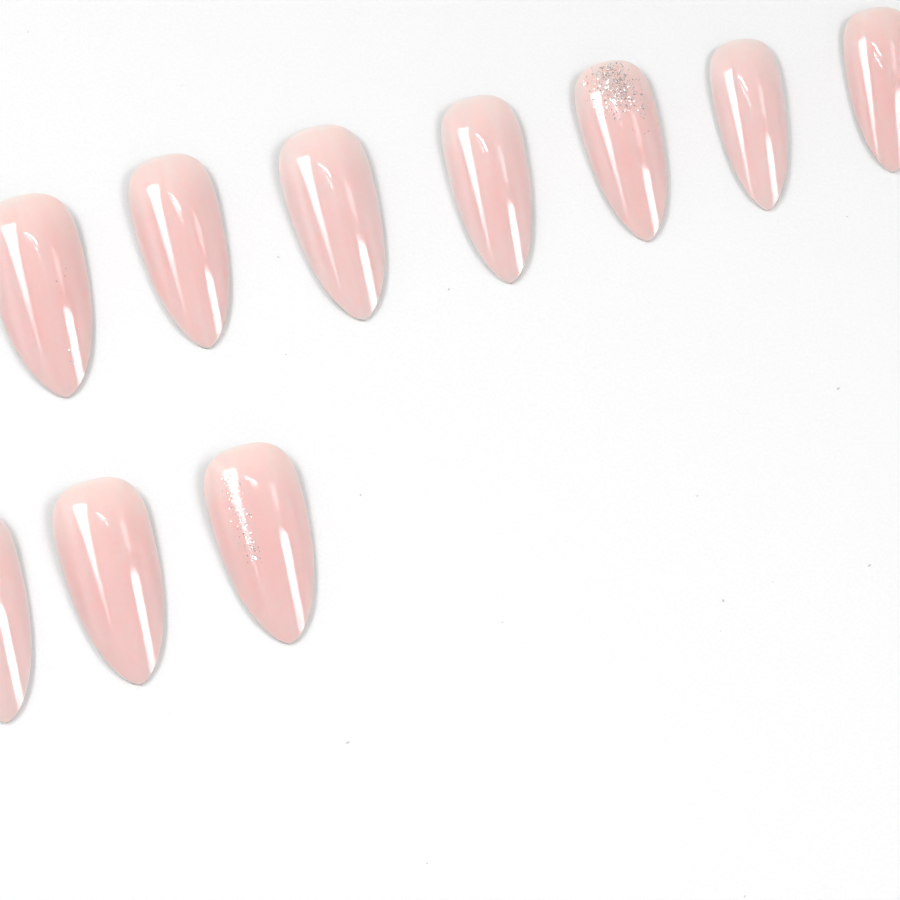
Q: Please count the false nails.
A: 10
